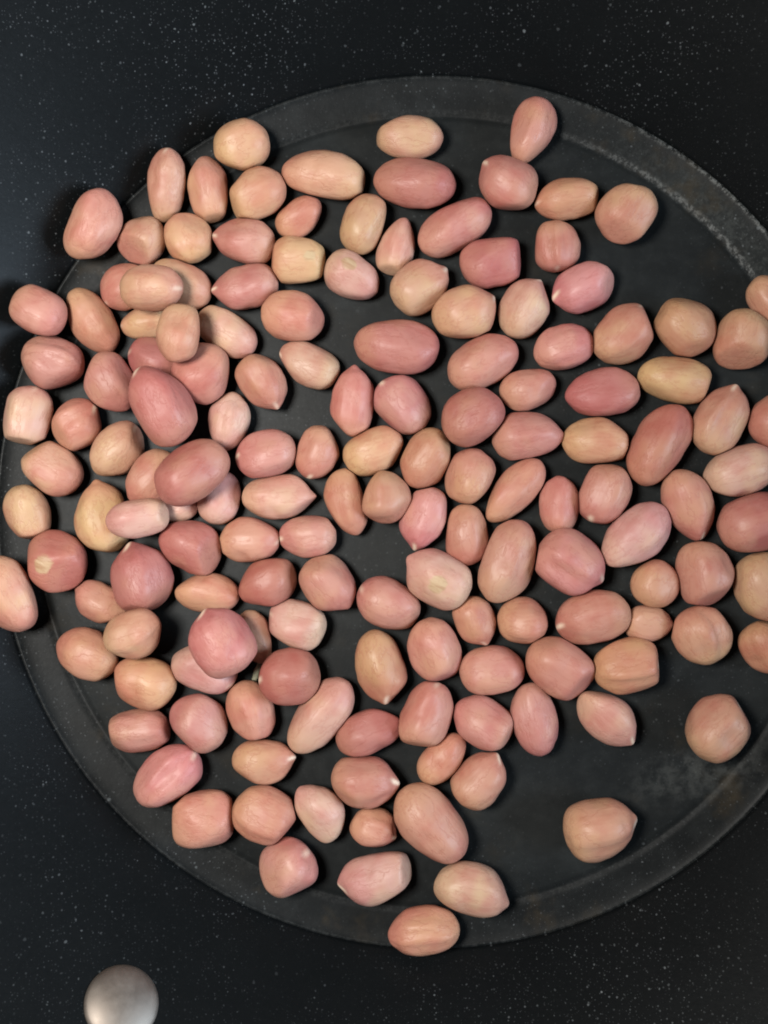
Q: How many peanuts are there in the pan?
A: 152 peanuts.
